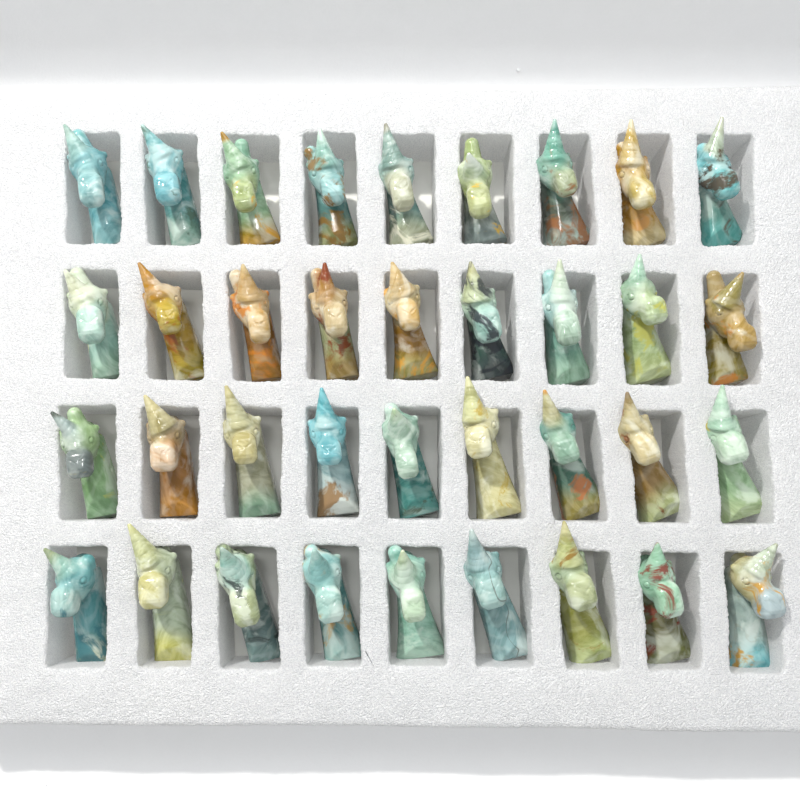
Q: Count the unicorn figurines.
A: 36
